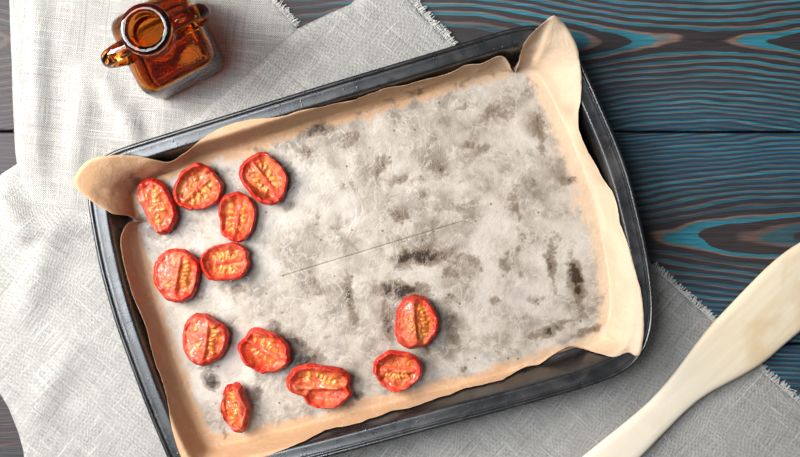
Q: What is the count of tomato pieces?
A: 12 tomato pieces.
